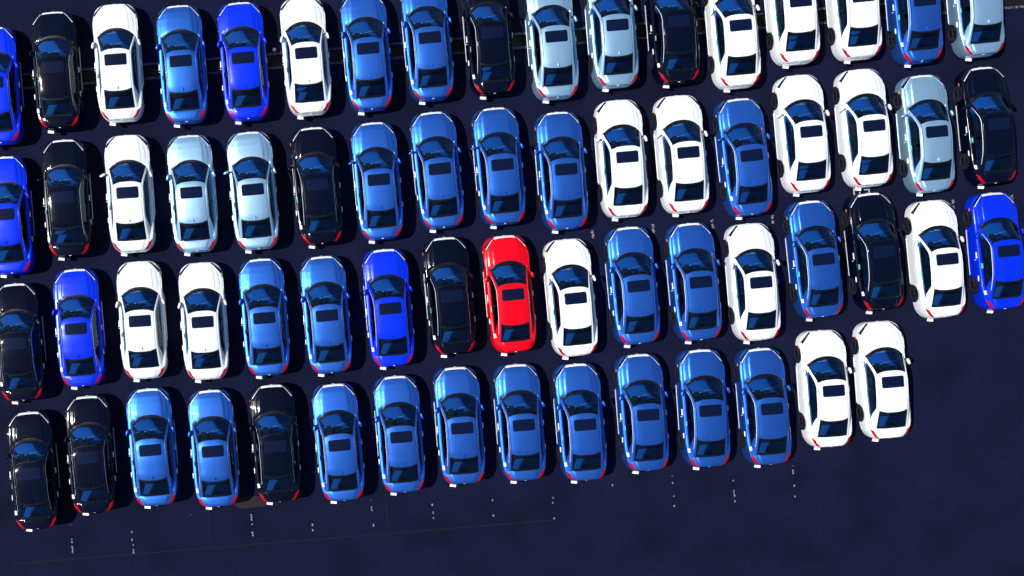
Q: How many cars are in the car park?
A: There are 66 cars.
